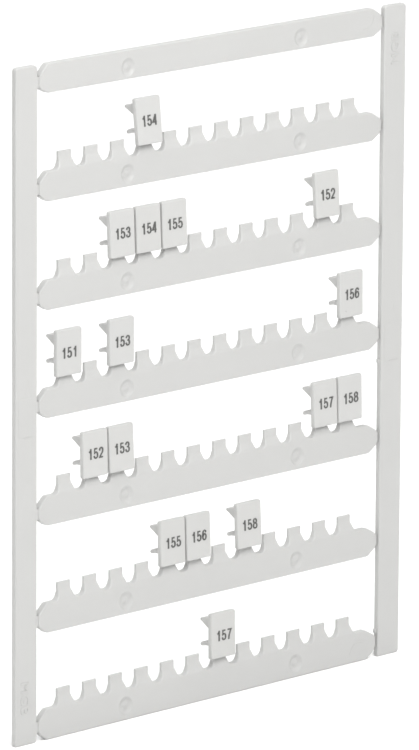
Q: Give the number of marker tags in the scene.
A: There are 16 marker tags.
